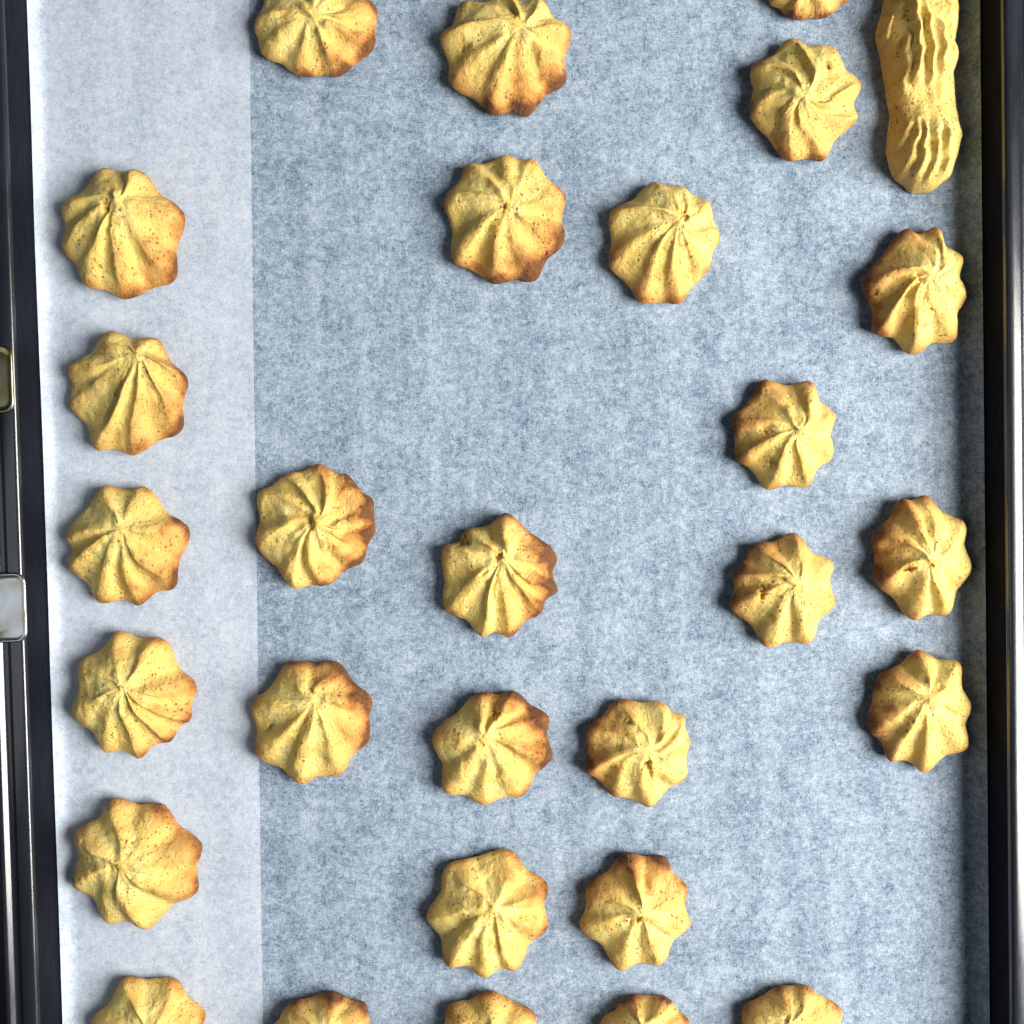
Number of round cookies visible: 28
